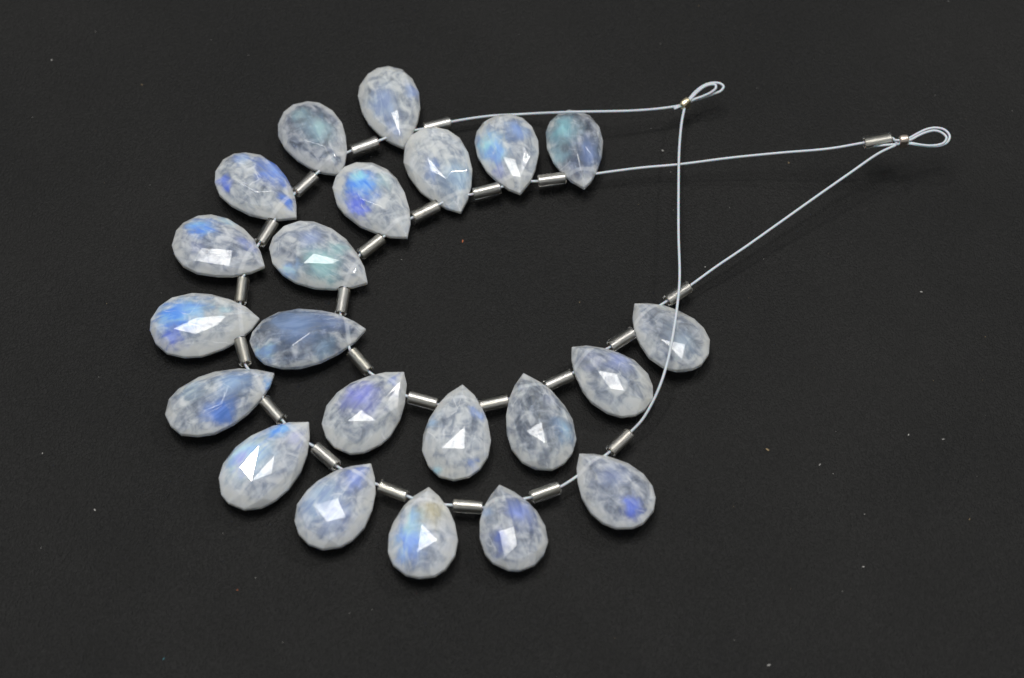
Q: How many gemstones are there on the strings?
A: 22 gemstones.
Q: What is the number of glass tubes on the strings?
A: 24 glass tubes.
